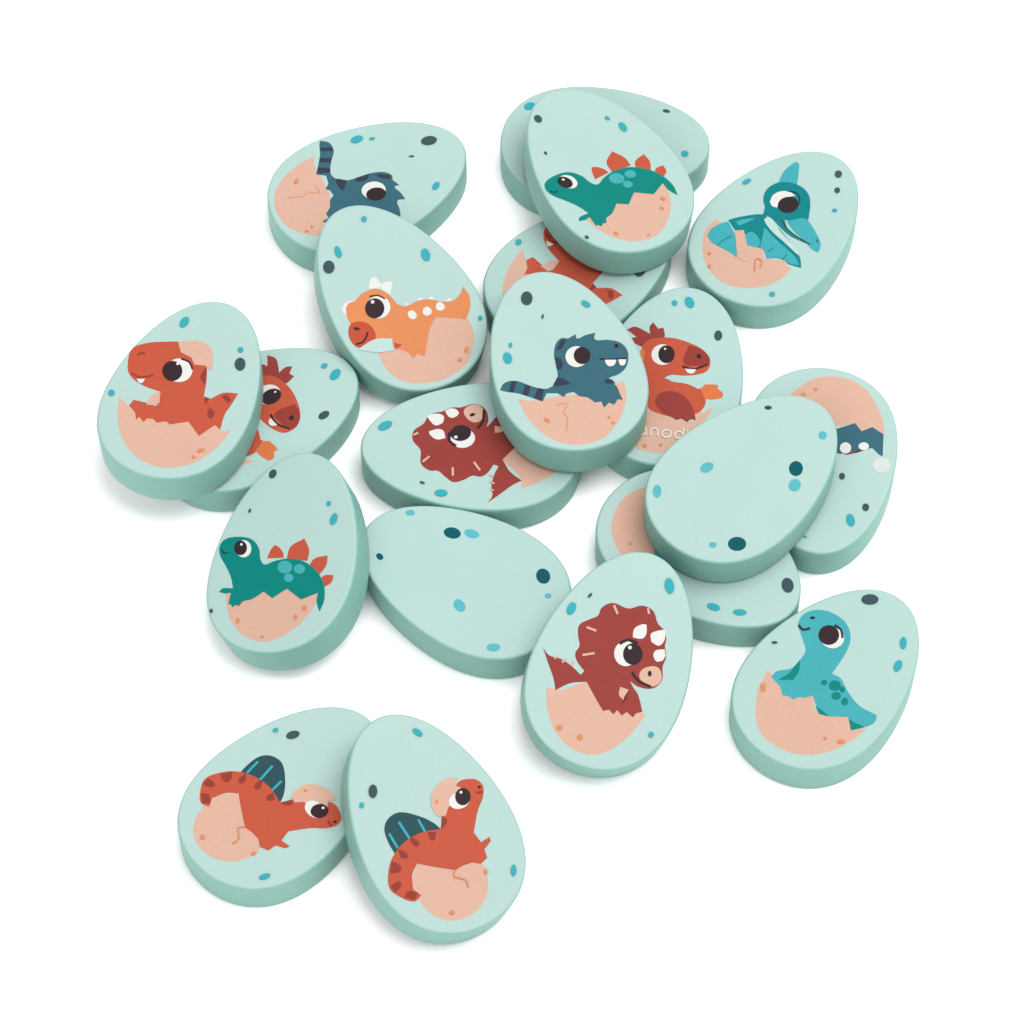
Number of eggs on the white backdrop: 20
